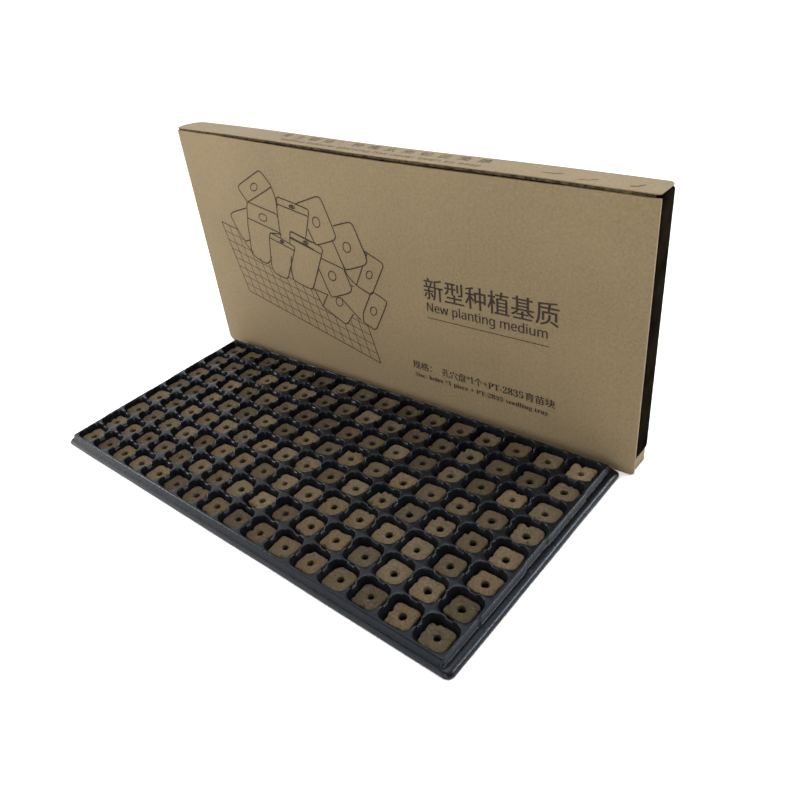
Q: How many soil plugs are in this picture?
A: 128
